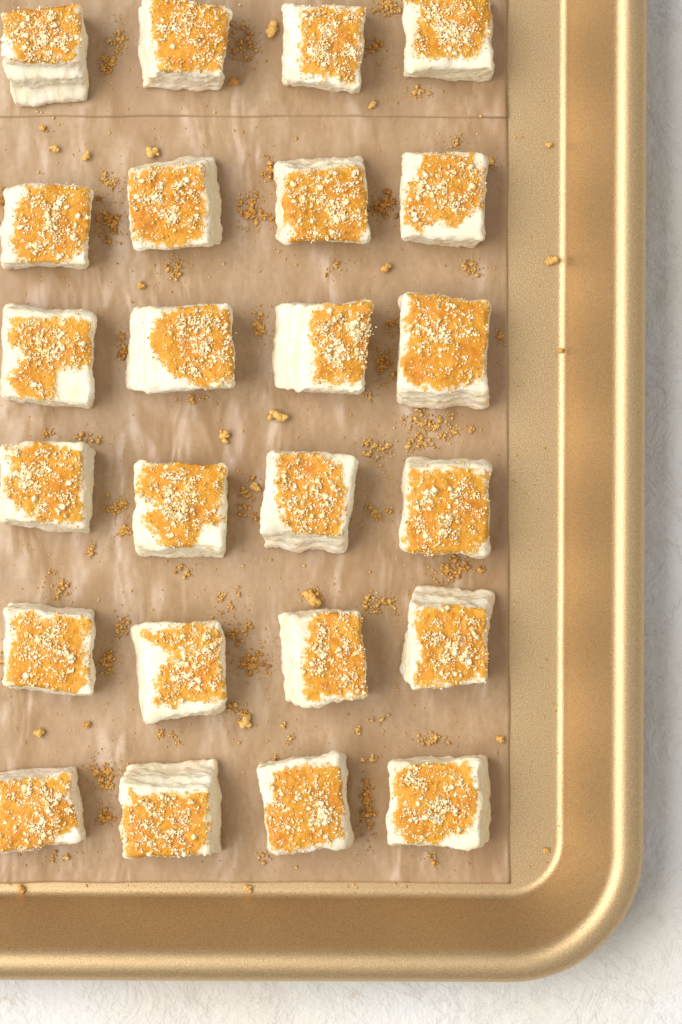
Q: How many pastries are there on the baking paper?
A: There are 24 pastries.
